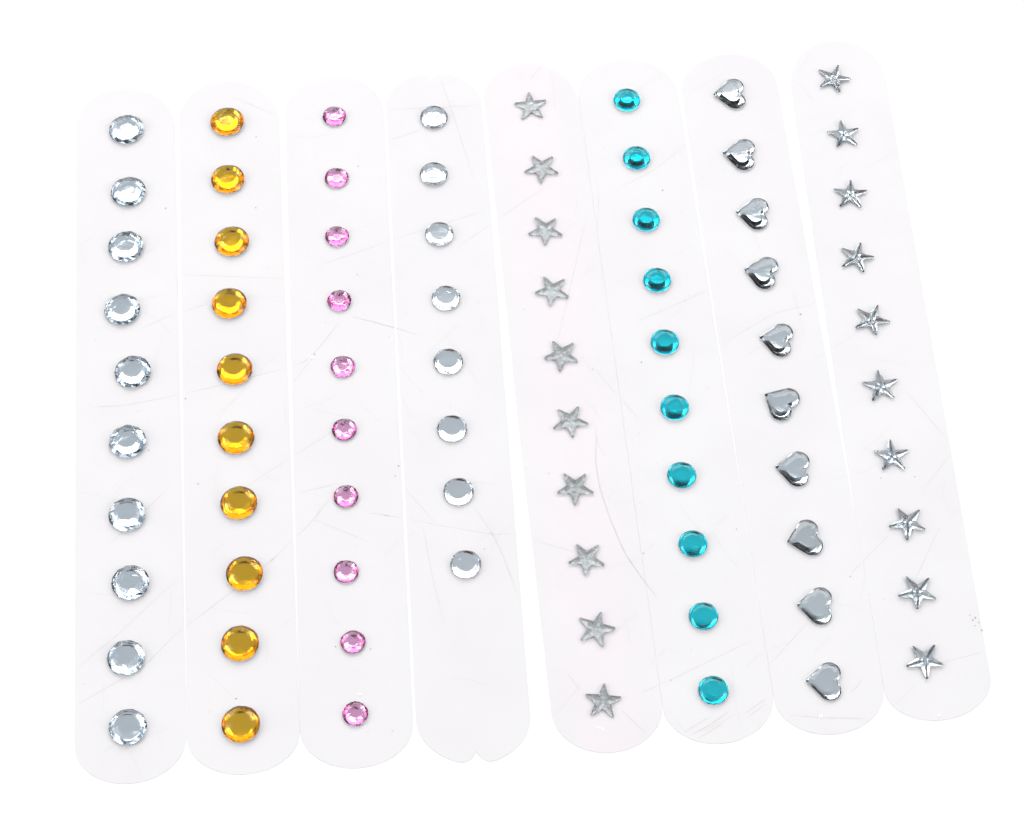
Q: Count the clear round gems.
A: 18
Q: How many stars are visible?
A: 20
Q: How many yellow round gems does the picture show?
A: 10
